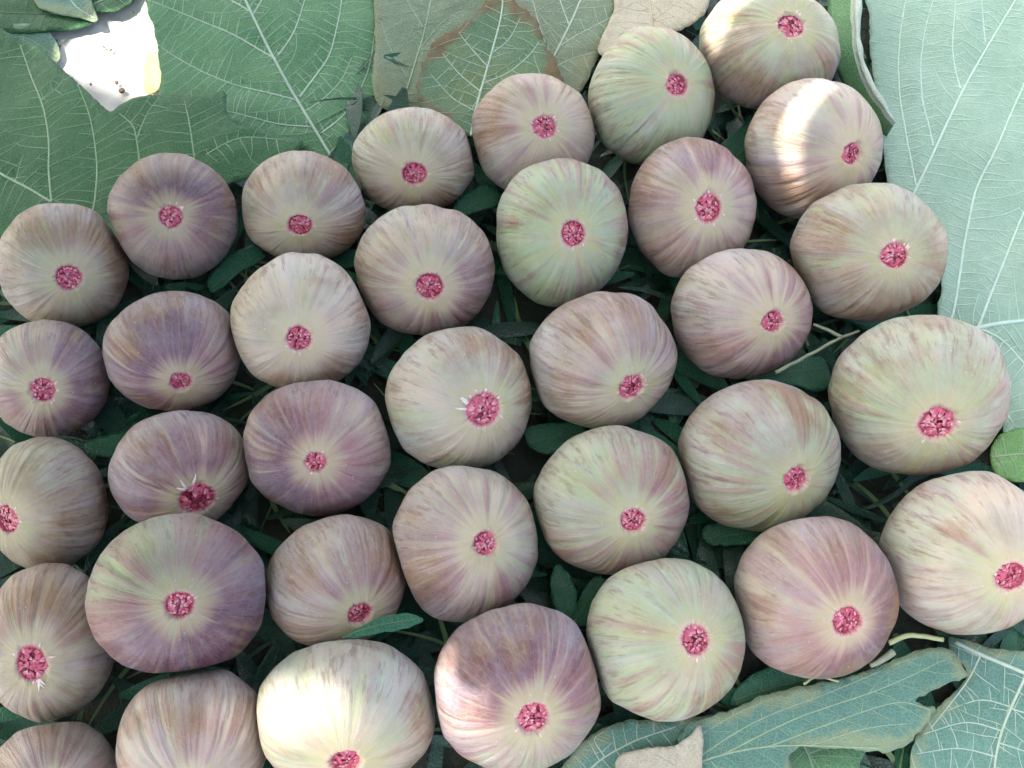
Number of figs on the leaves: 35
